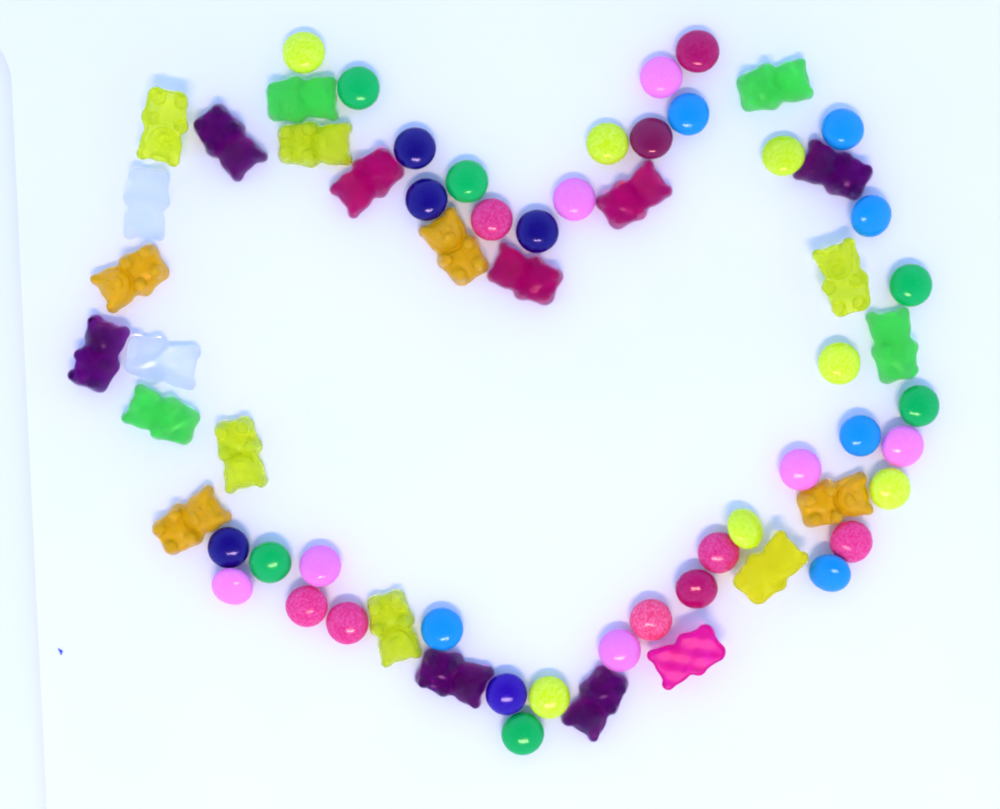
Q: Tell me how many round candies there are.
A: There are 40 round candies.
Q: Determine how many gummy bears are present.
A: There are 25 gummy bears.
